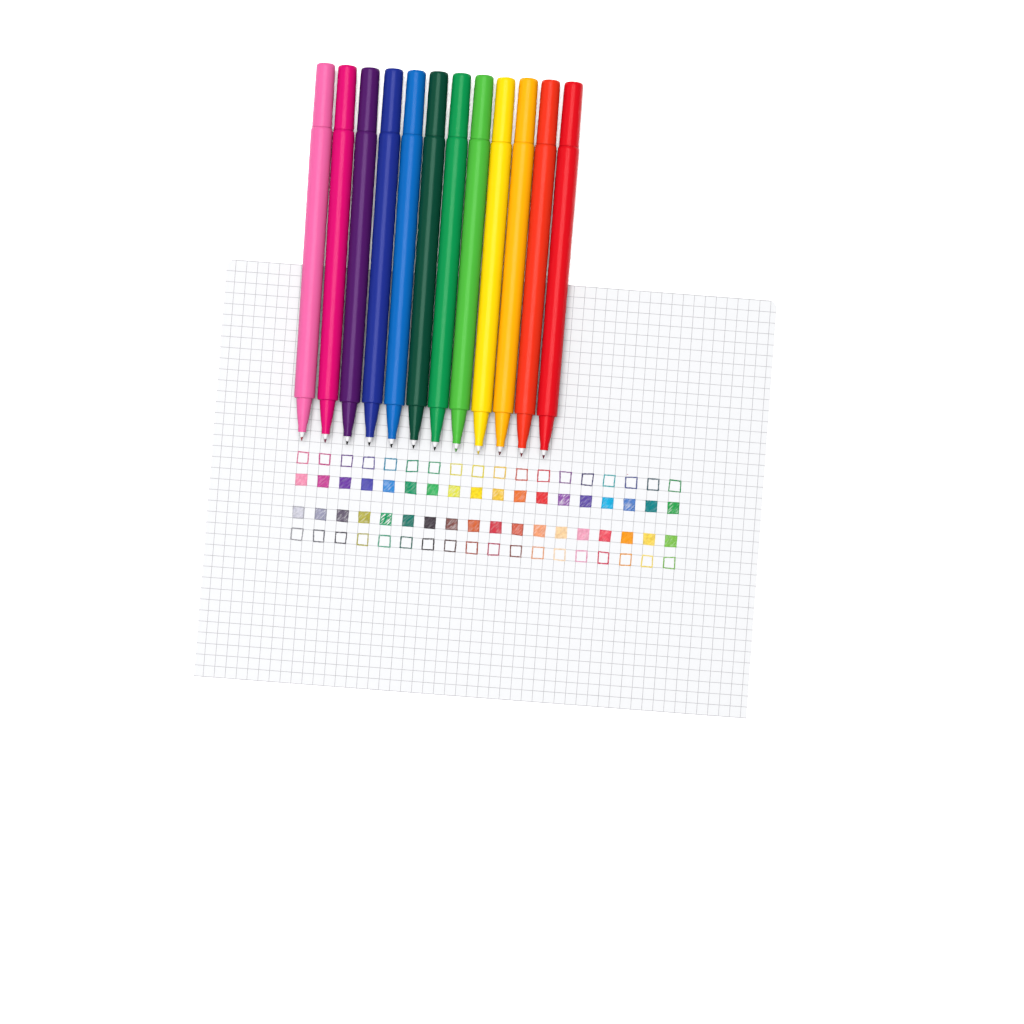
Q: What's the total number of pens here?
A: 12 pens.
